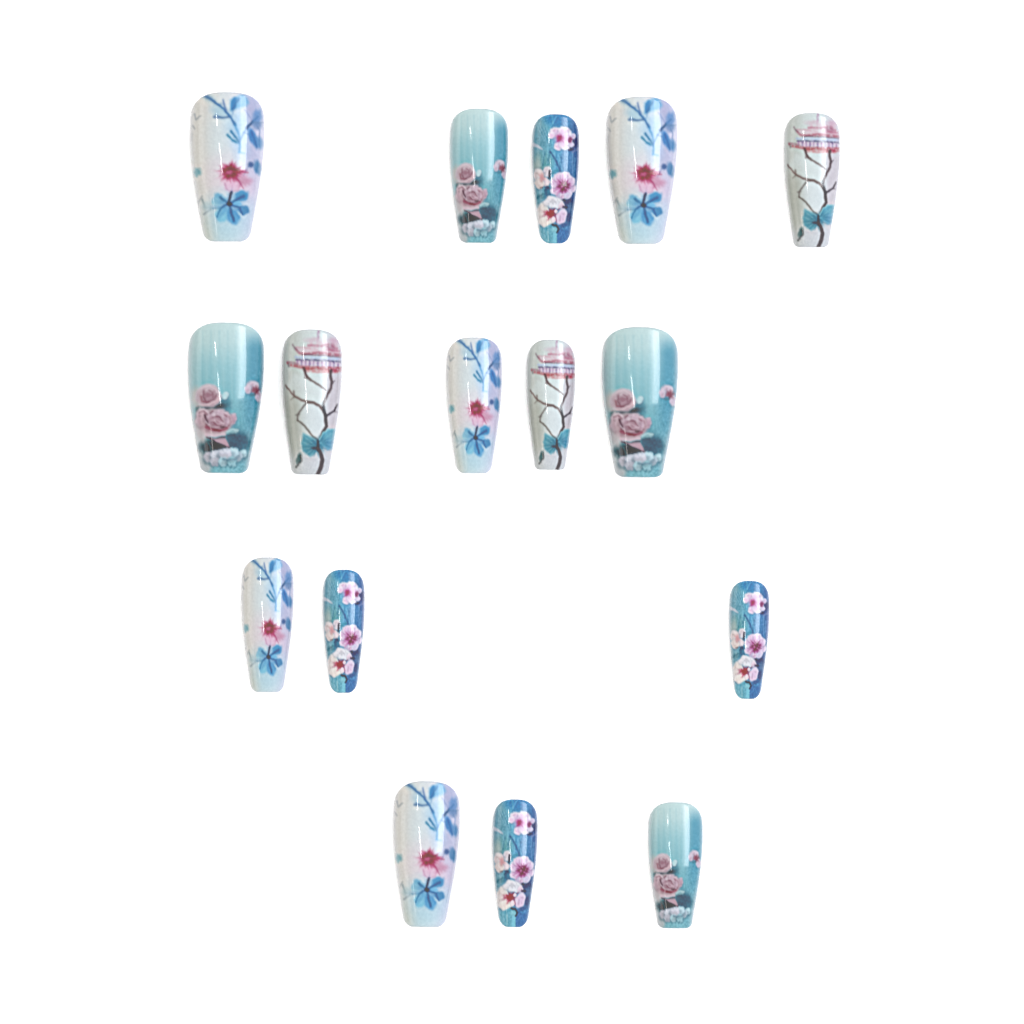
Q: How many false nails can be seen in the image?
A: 16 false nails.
